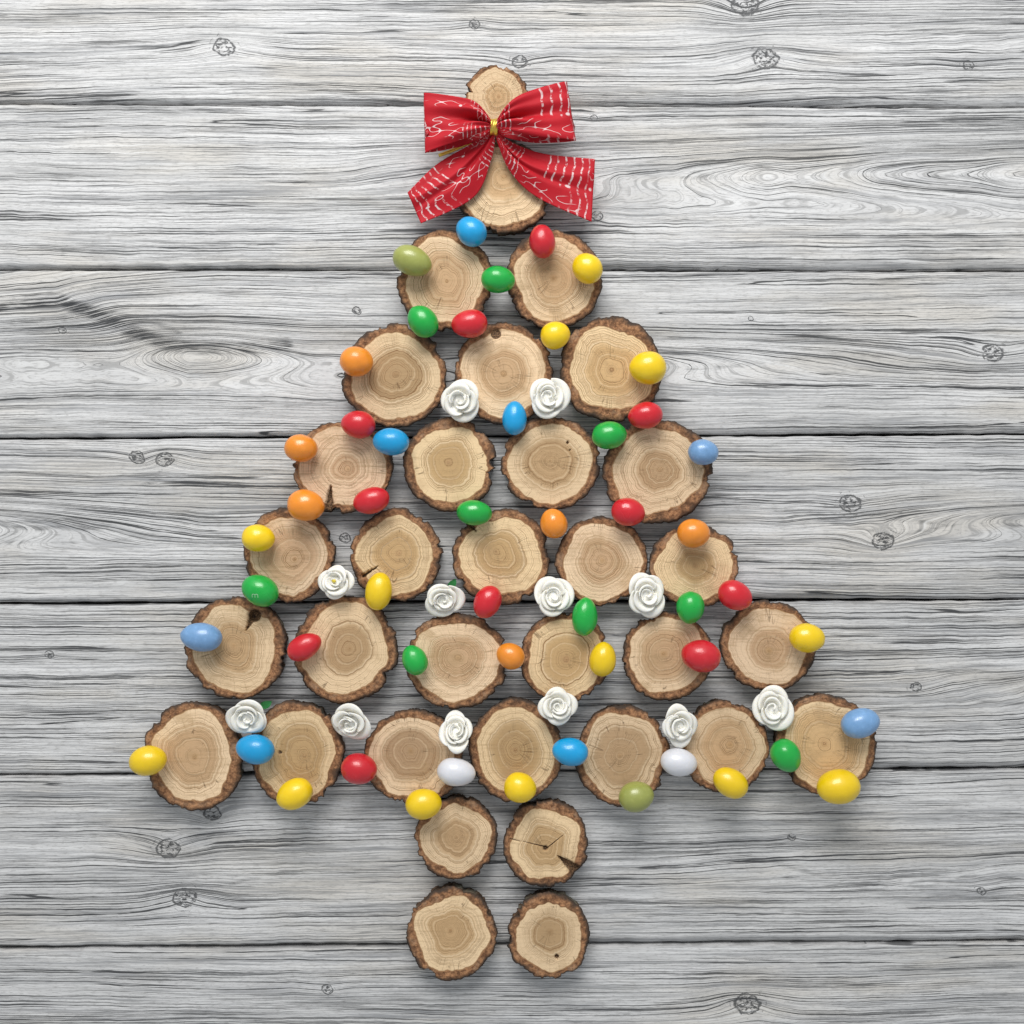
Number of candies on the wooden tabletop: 51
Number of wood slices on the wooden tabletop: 33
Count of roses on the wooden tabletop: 12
